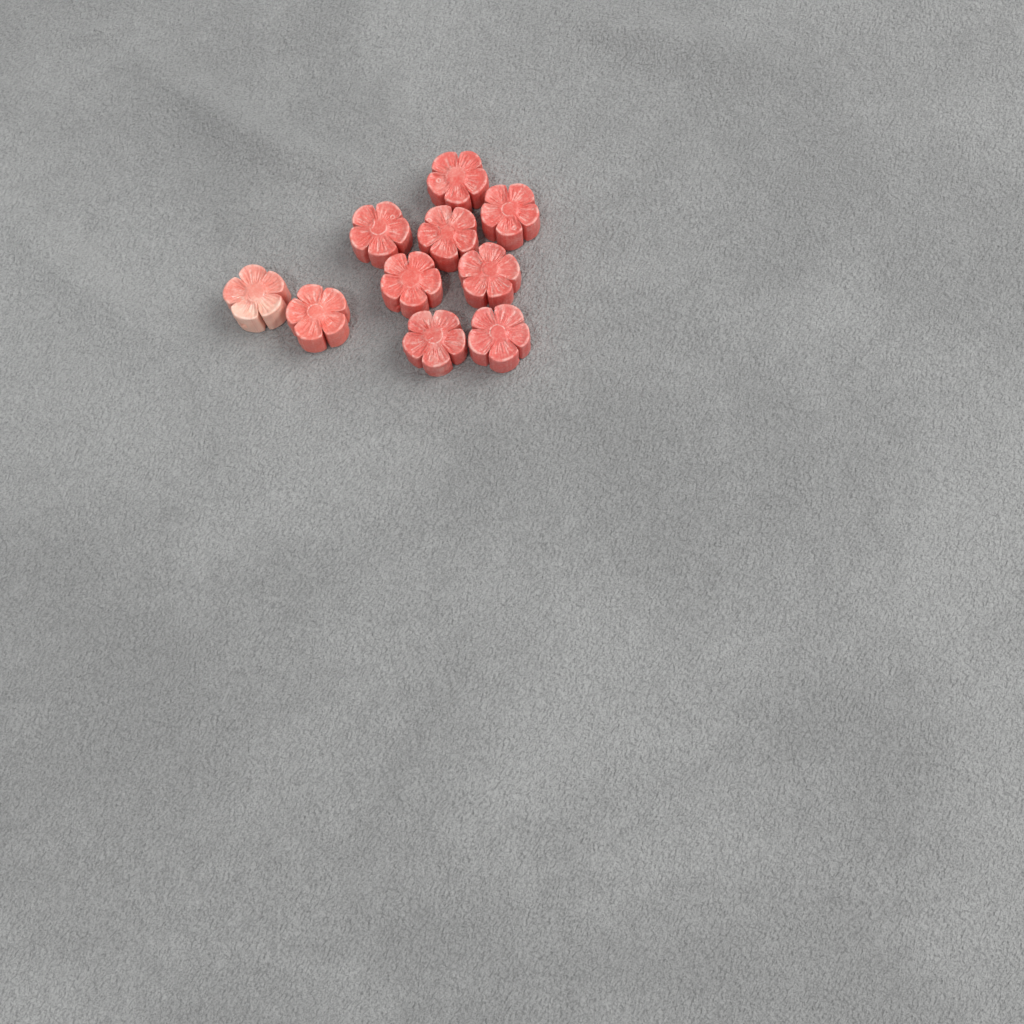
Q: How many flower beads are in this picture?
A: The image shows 10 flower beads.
